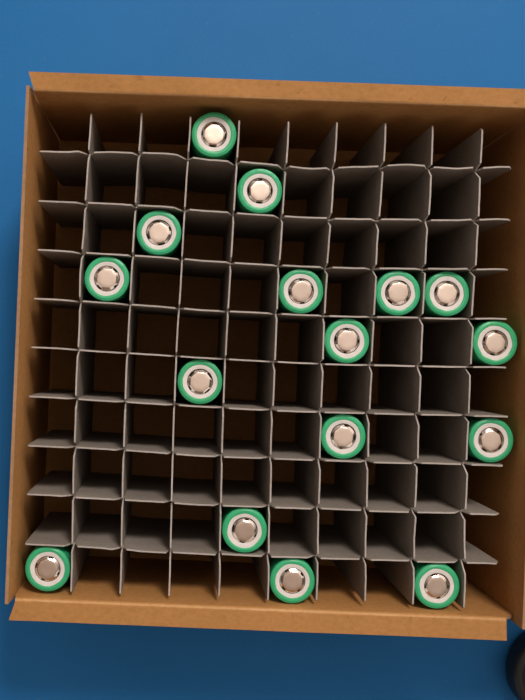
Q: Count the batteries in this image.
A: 16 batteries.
